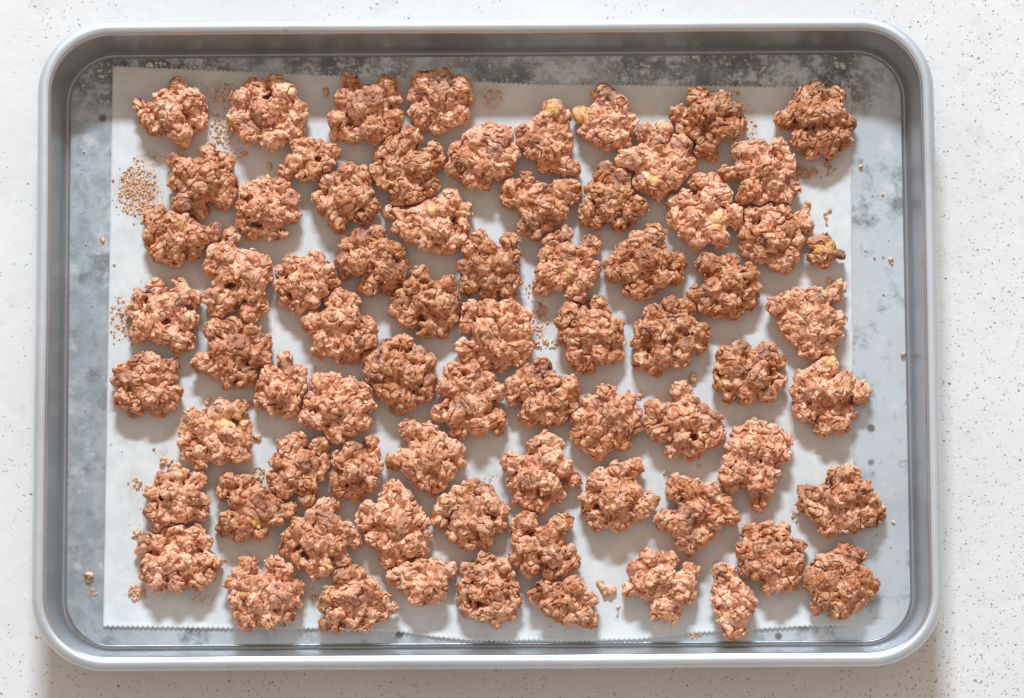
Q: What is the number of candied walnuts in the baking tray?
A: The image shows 73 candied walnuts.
